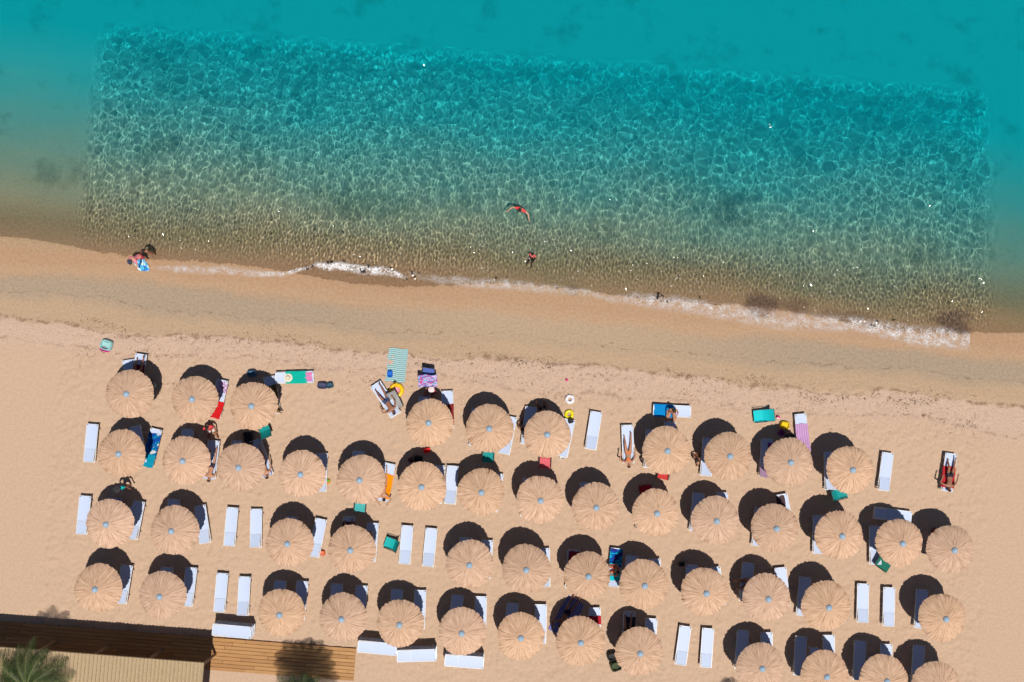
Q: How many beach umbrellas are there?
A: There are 50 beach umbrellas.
